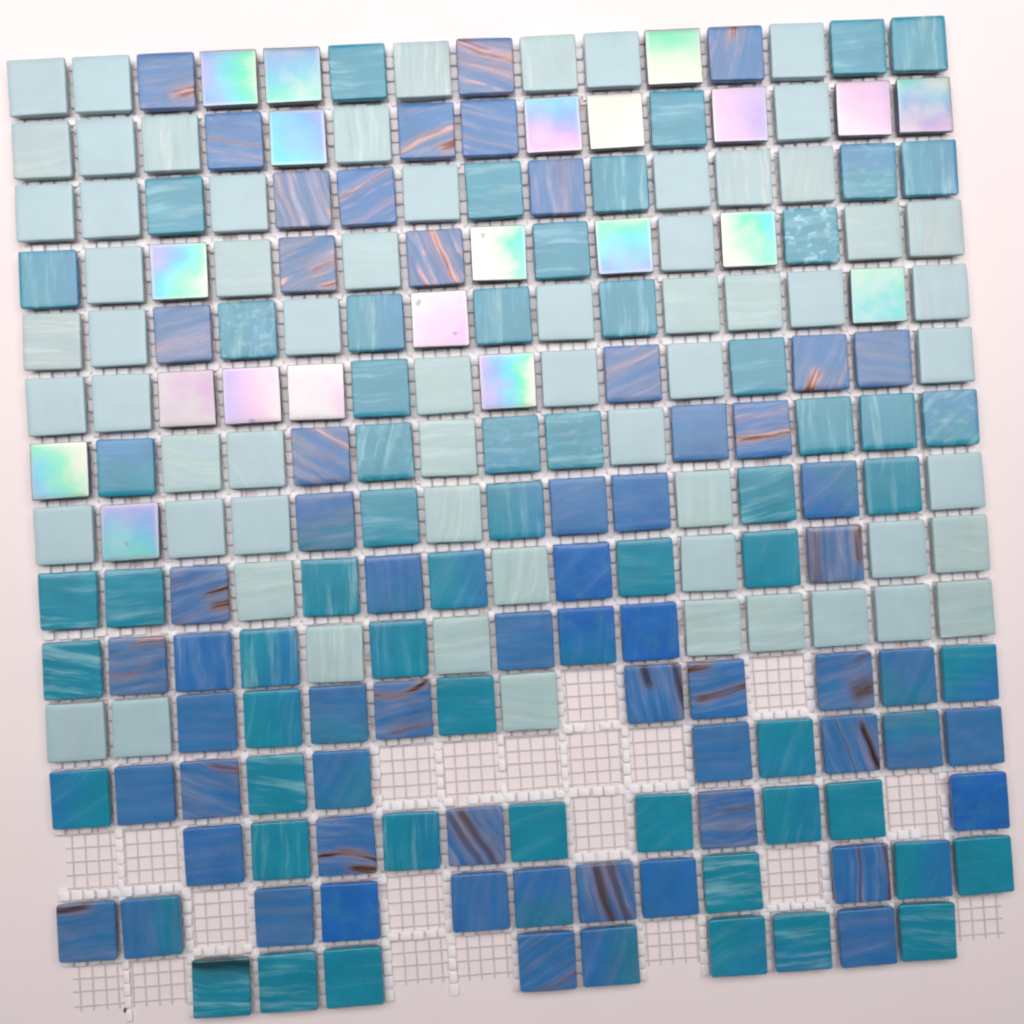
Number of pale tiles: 63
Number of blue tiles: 62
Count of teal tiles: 59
